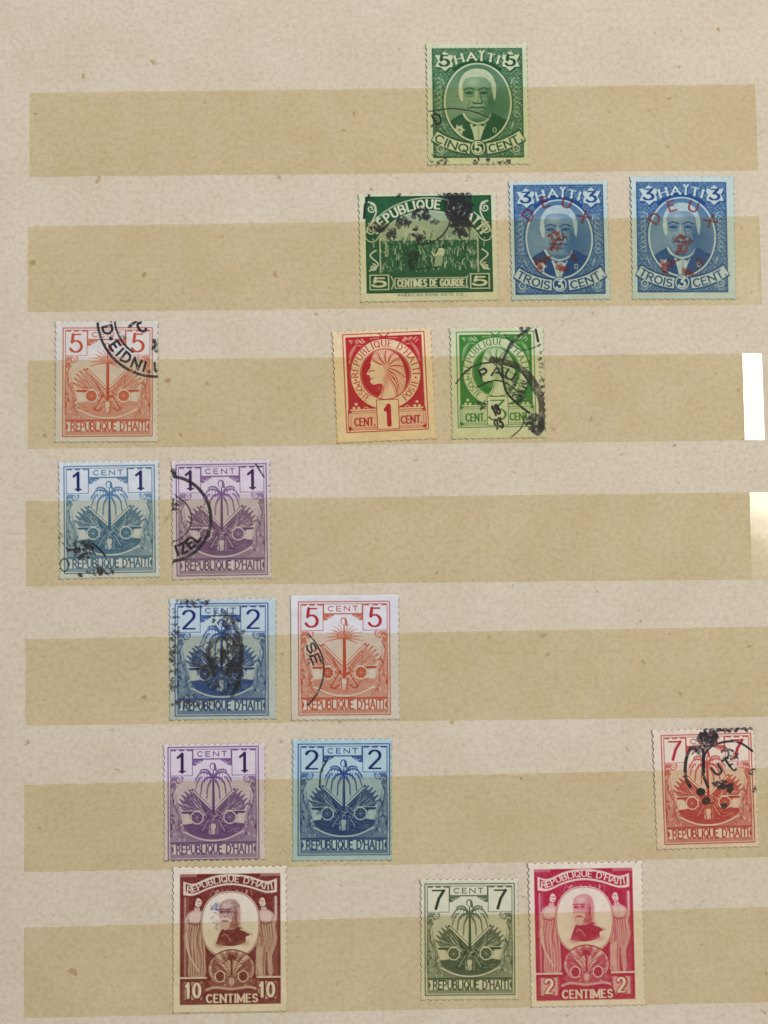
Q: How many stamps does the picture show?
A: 17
